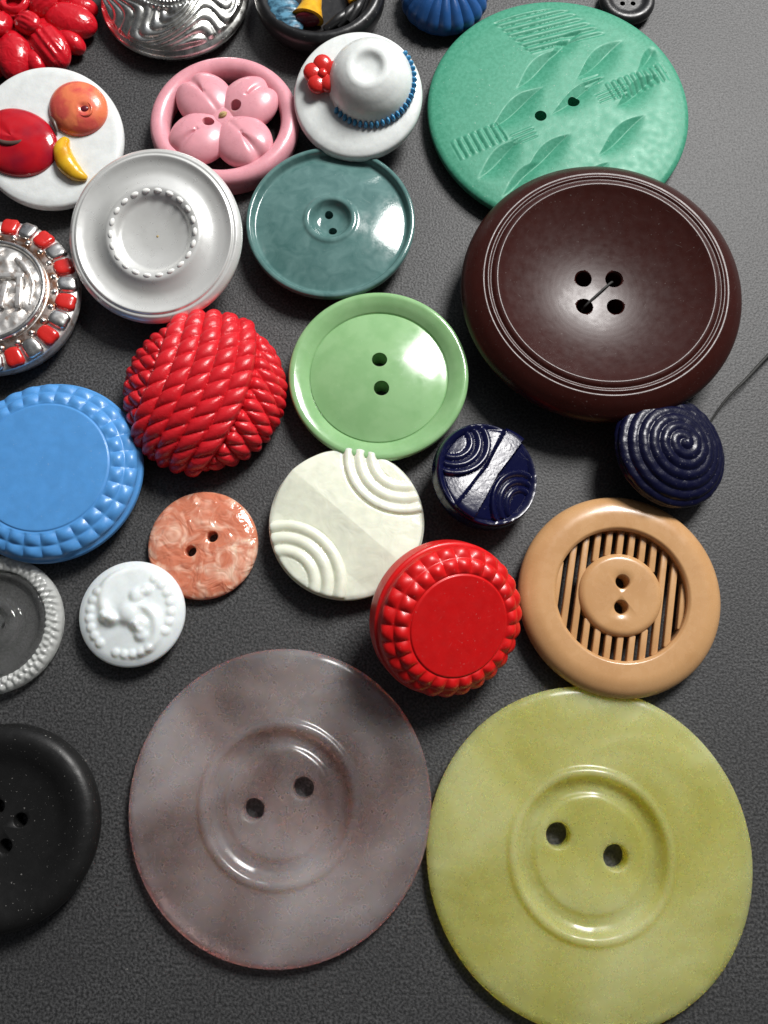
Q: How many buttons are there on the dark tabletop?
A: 27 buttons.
